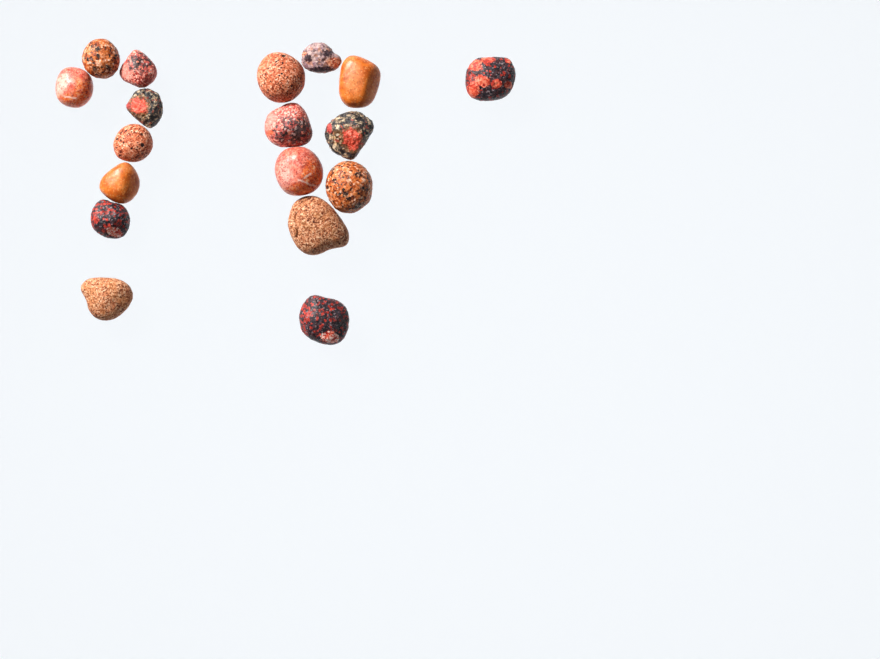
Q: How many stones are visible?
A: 18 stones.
